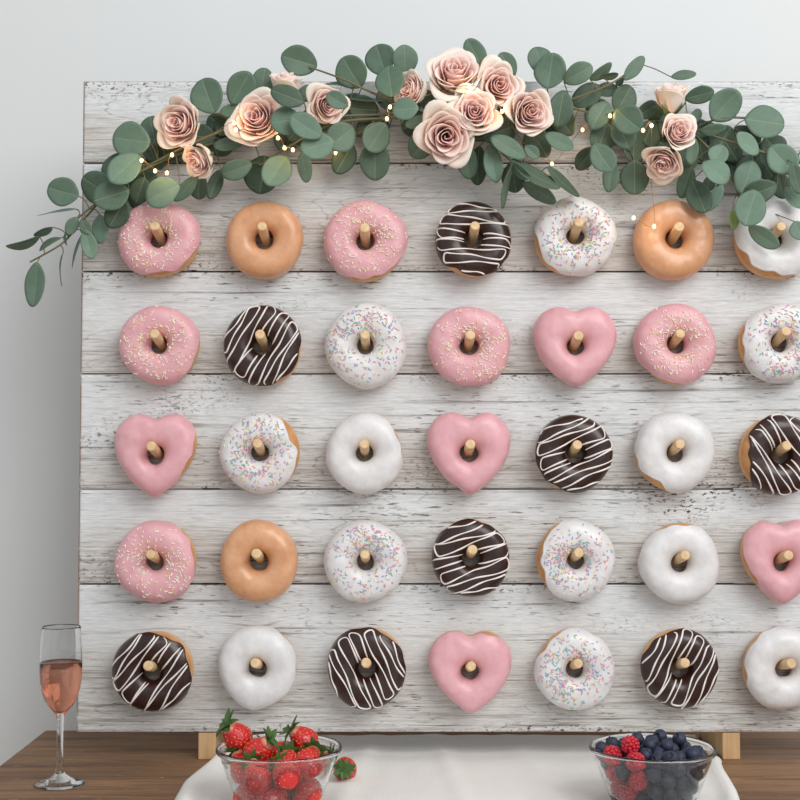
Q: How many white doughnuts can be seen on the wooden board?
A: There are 13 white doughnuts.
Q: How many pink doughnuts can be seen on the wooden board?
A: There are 11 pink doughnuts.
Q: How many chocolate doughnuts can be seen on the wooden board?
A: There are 8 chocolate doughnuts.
